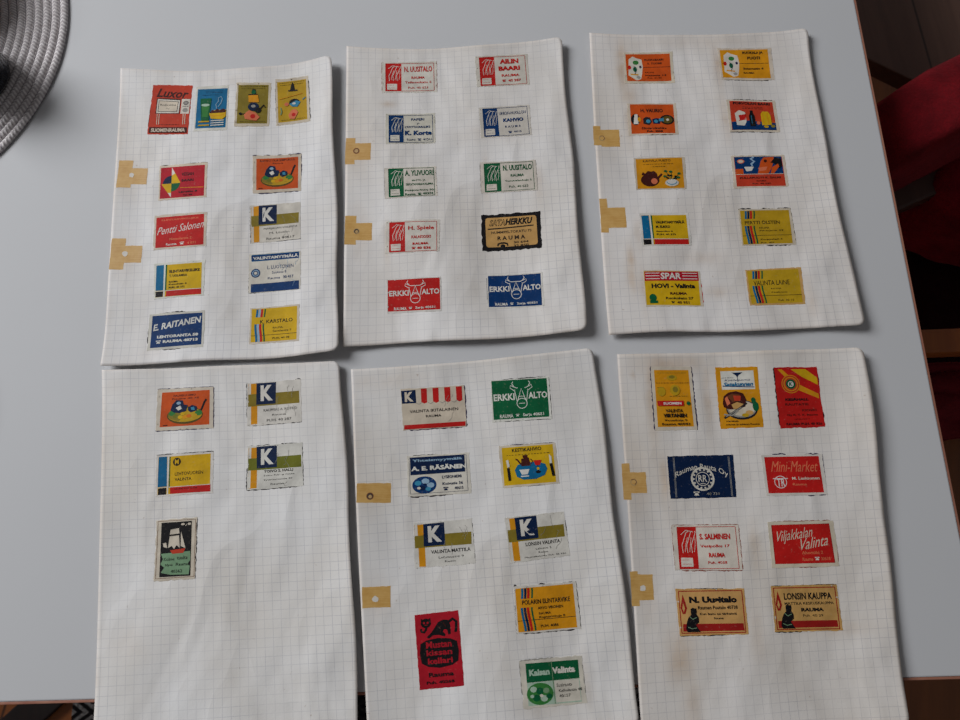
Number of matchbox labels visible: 55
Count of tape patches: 10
